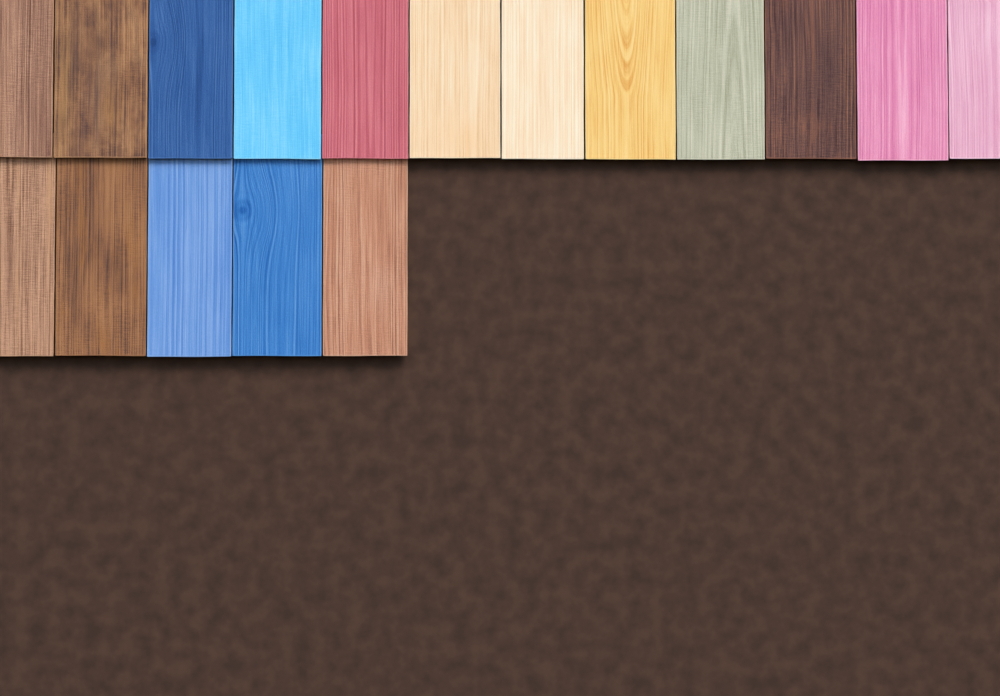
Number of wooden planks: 17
